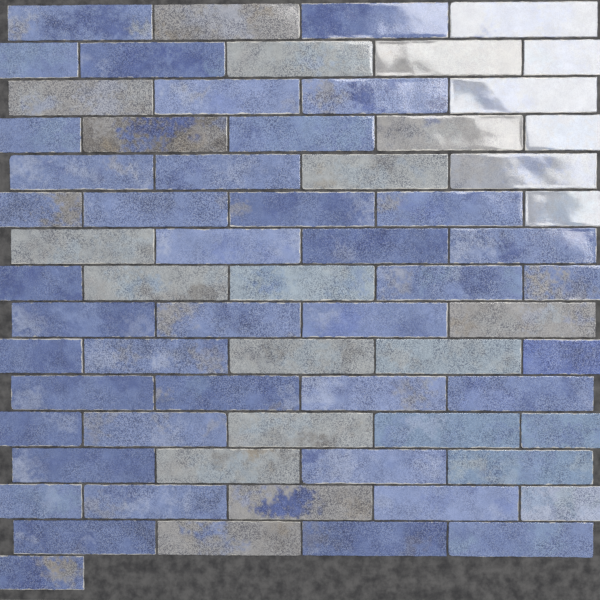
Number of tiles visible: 68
